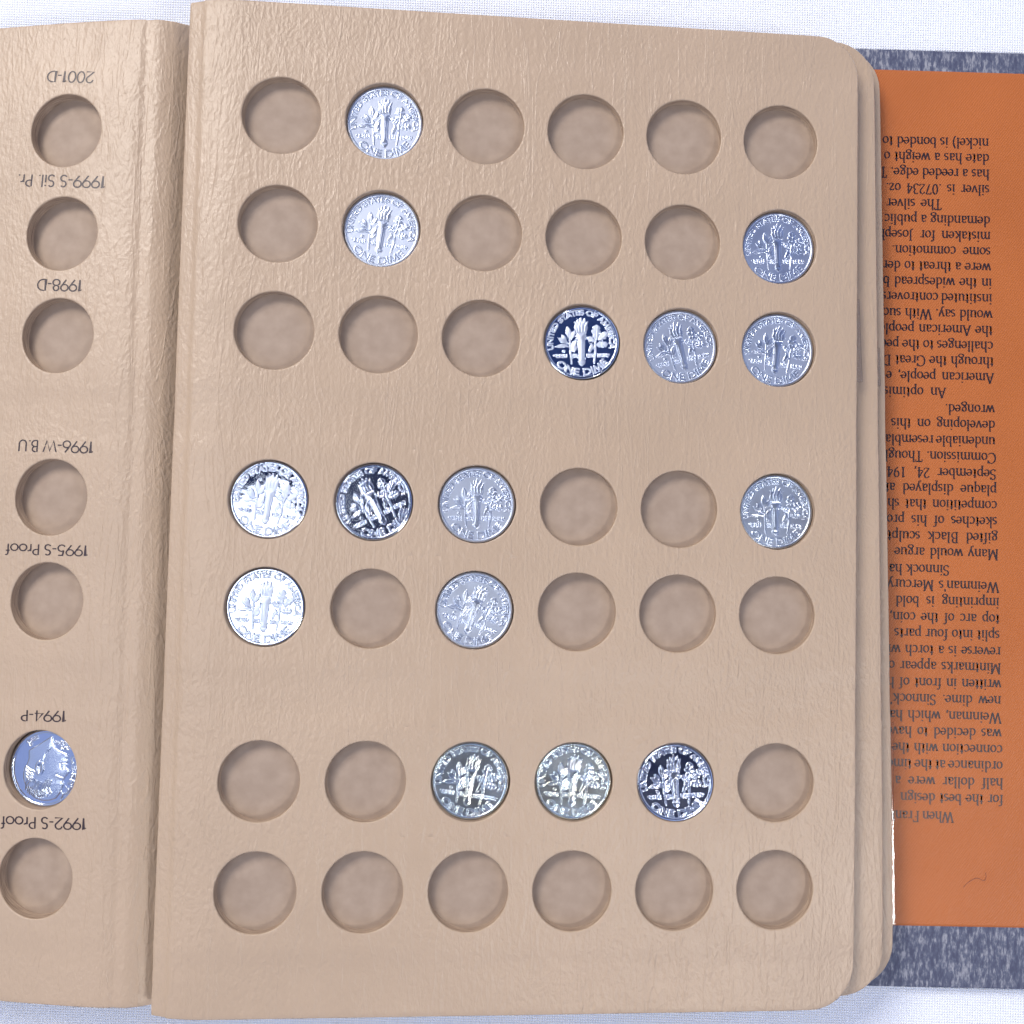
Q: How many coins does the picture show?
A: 16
